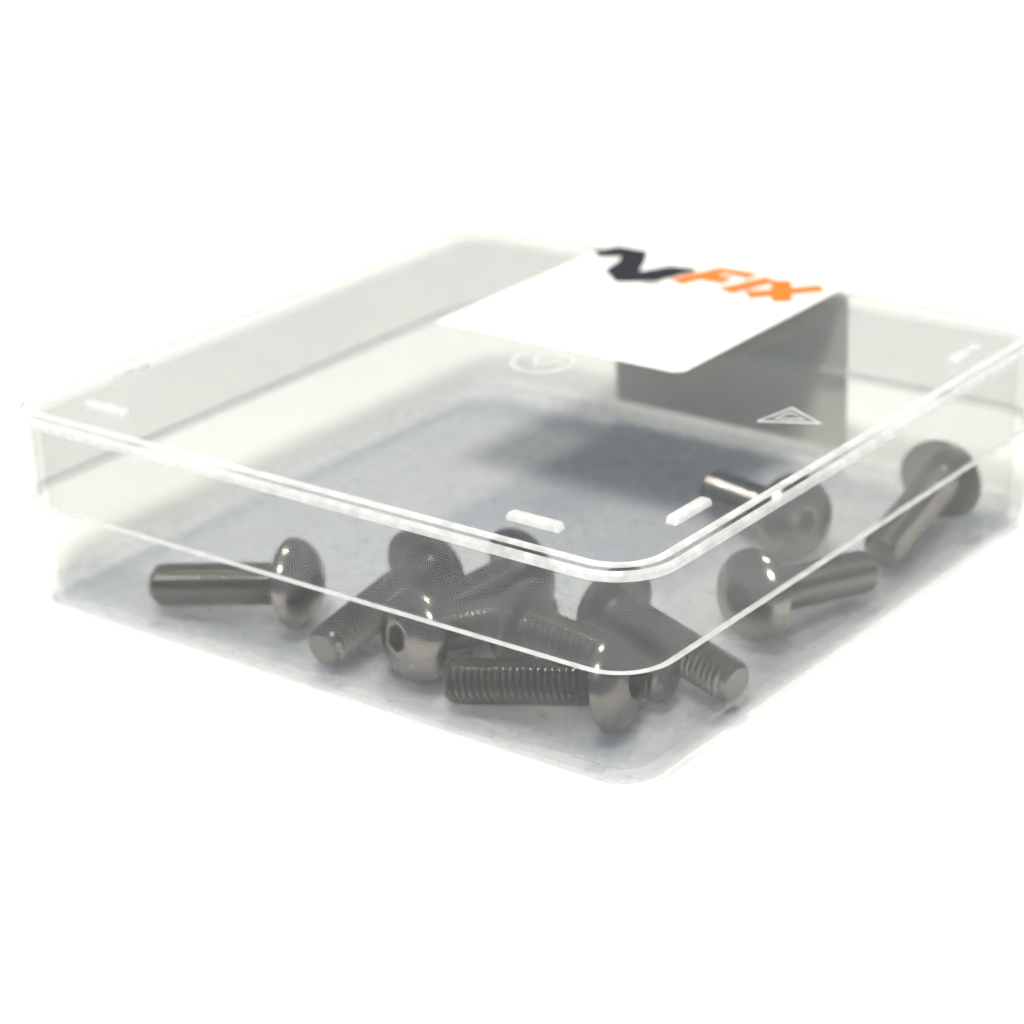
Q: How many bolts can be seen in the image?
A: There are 10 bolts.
